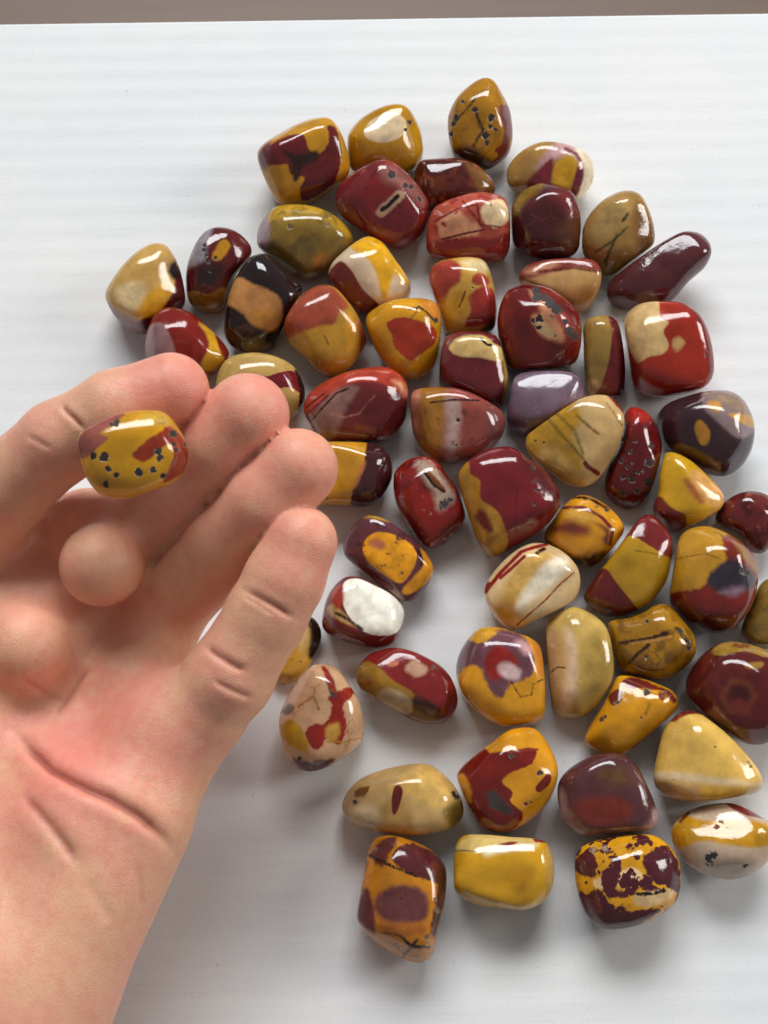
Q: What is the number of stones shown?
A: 60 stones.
